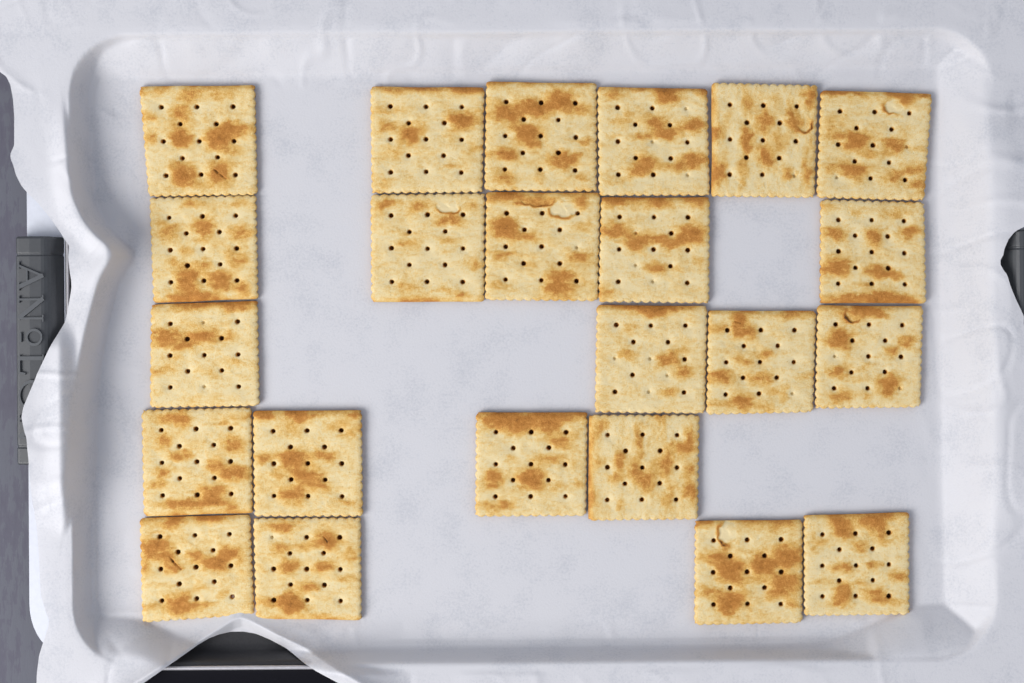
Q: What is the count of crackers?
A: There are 23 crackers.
